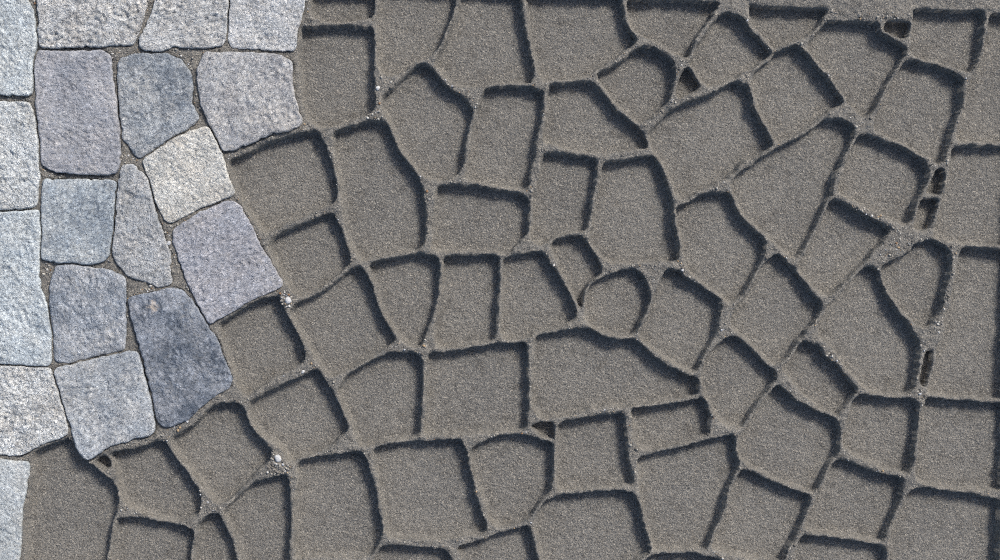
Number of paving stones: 18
